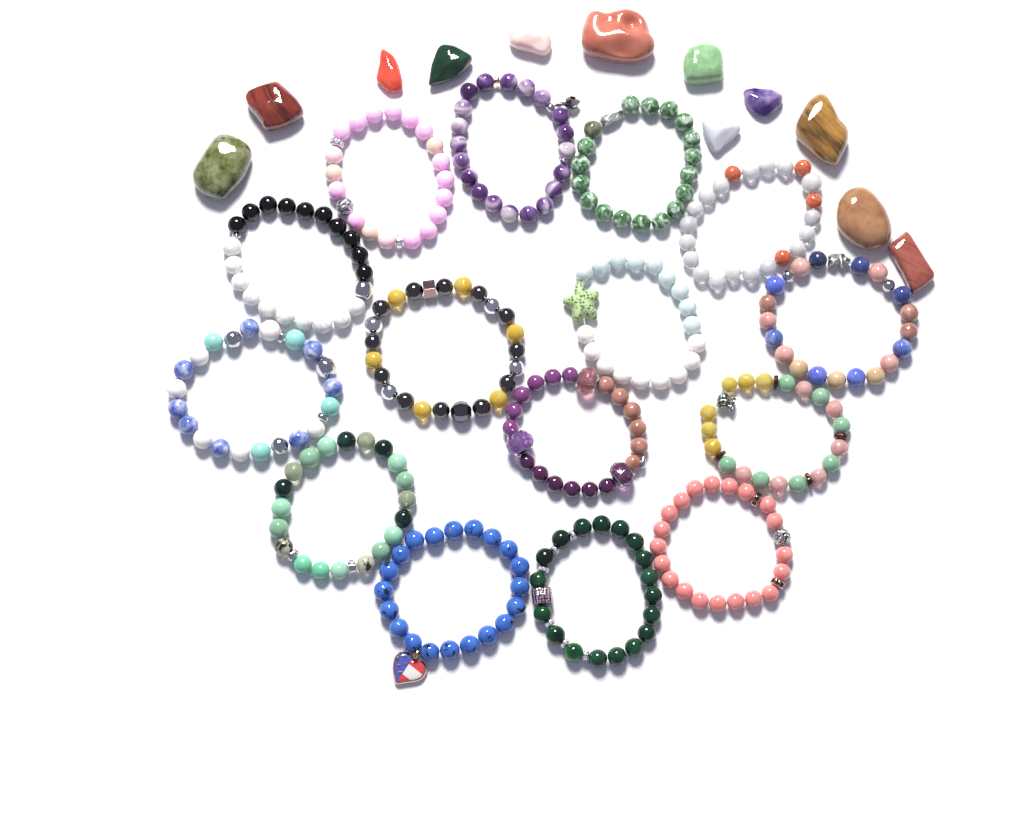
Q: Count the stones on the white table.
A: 12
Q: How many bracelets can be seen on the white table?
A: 15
